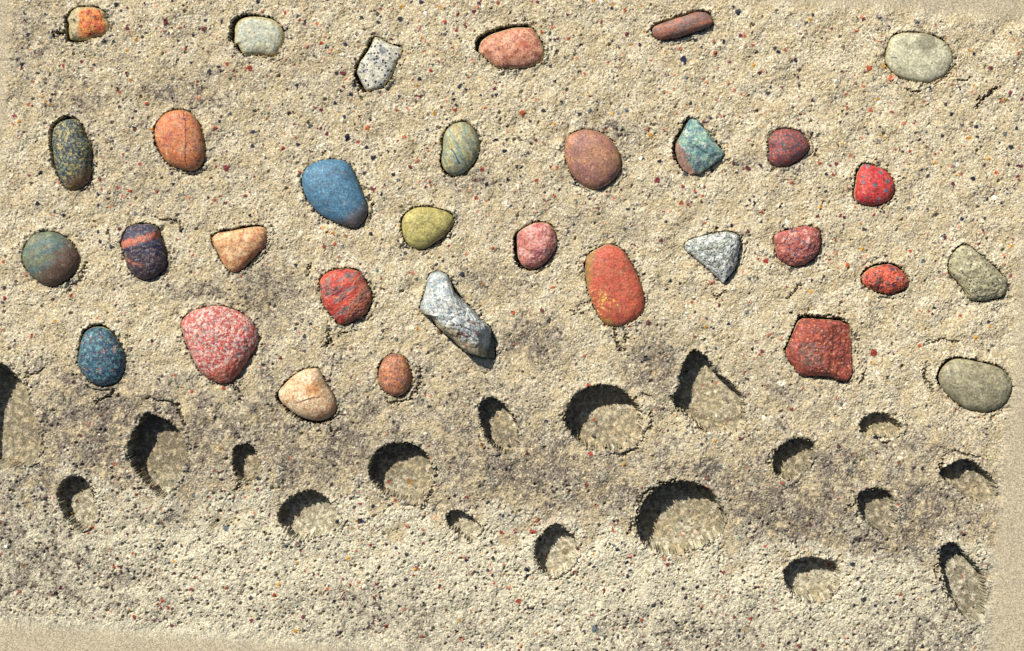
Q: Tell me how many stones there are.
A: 32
